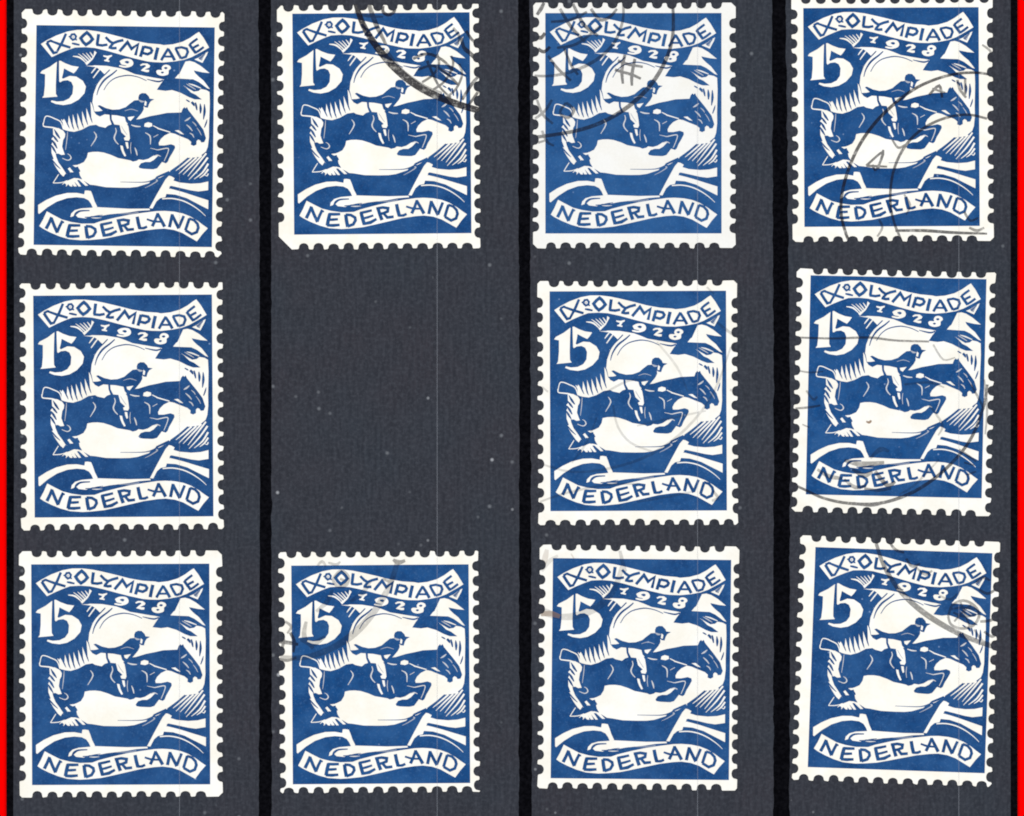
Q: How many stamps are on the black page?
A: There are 11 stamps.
